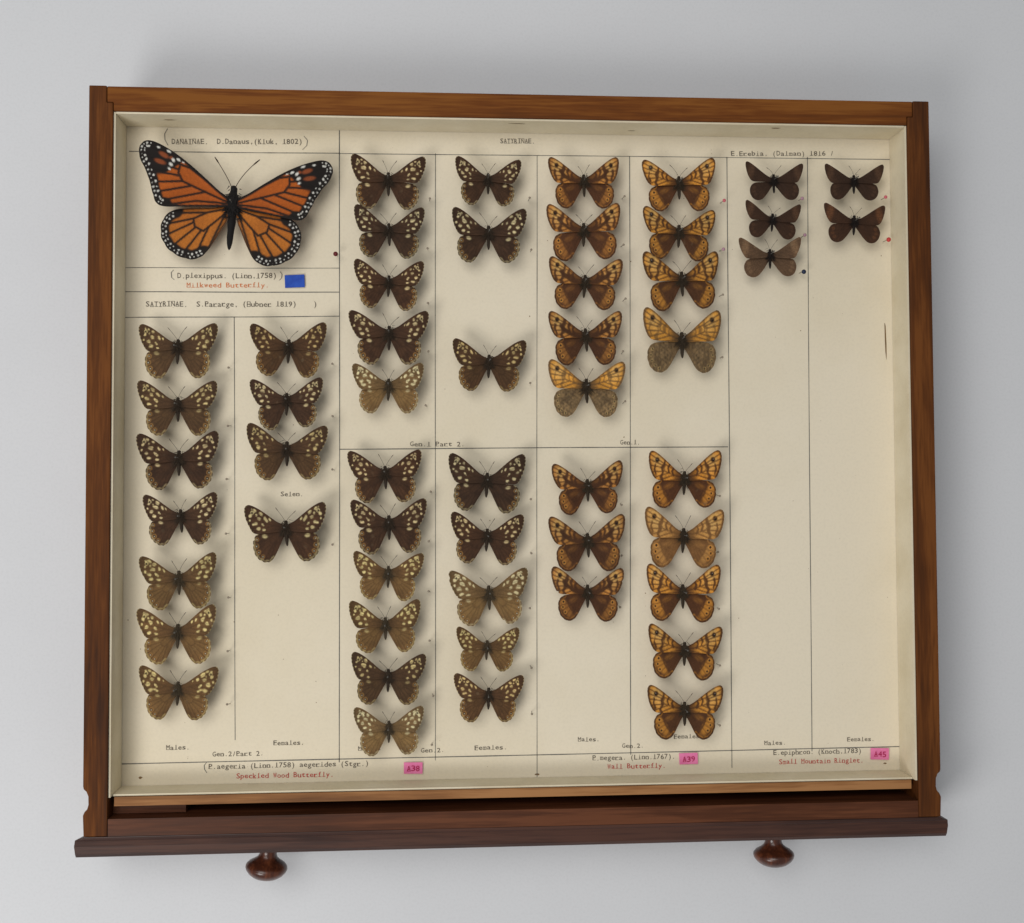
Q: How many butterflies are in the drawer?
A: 53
